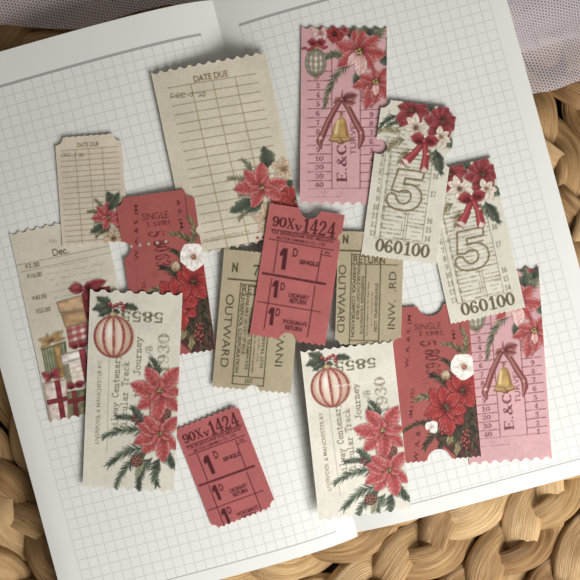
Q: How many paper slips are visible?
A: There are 15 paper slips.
